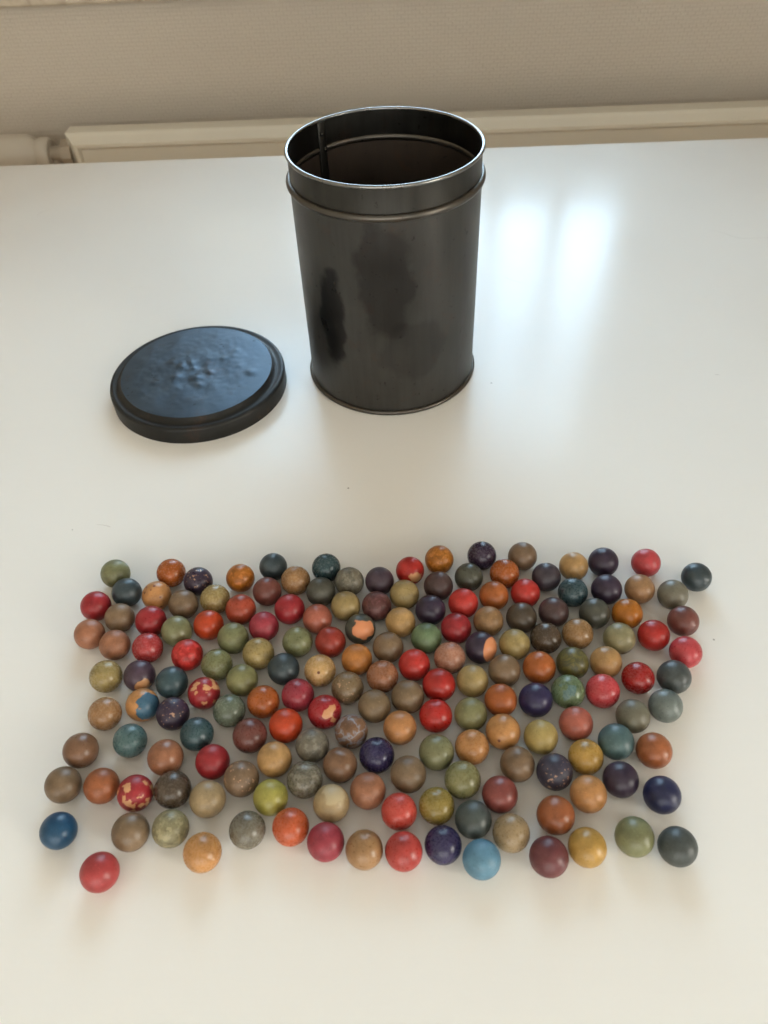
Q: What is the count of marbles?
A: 171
